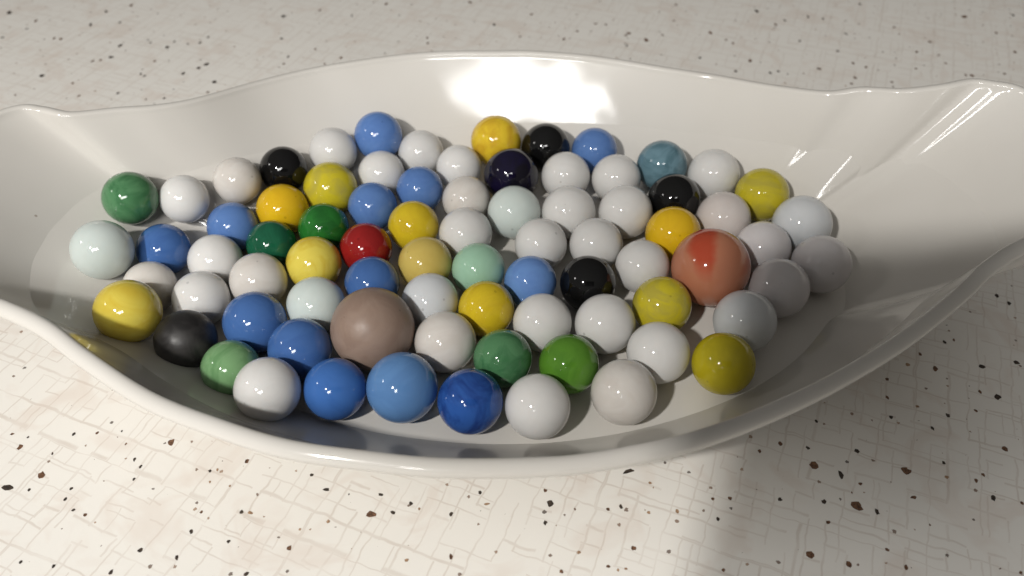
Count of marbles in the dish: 79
